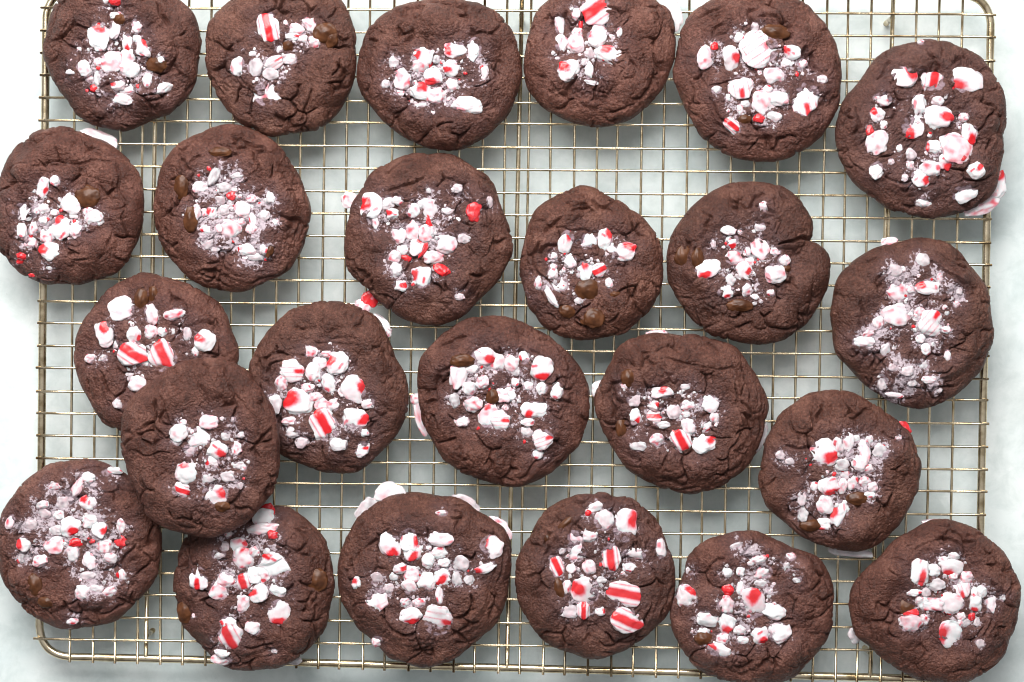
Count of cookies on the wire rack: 24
